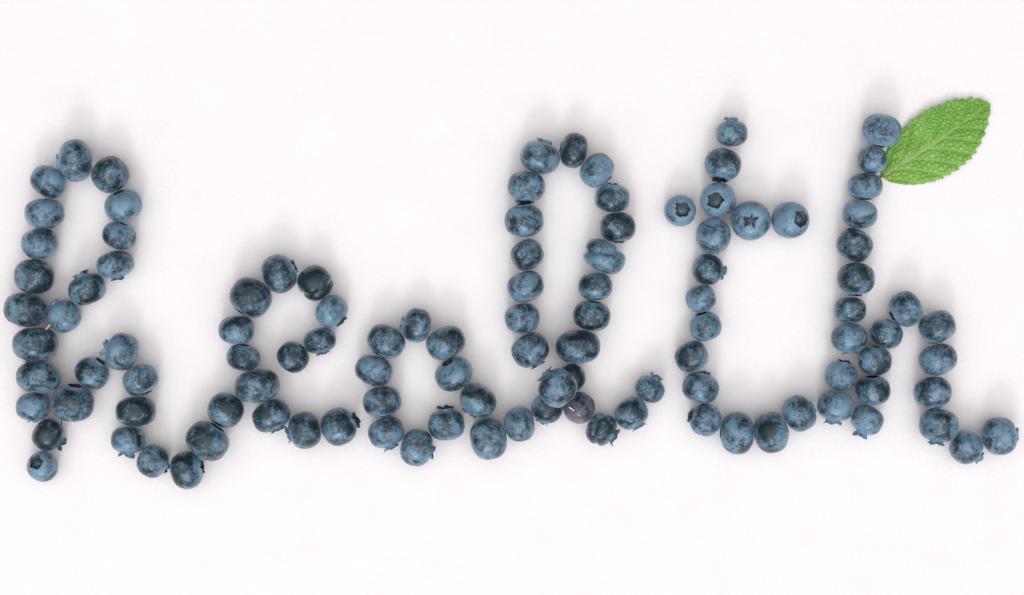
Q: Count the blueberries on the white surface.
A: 110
